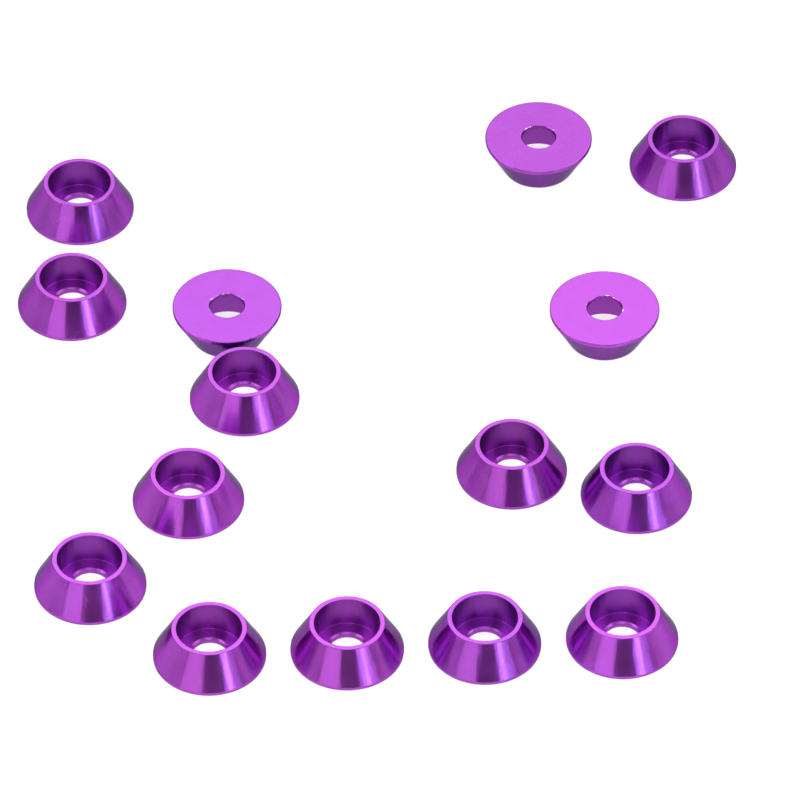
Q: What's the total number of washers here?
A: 15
